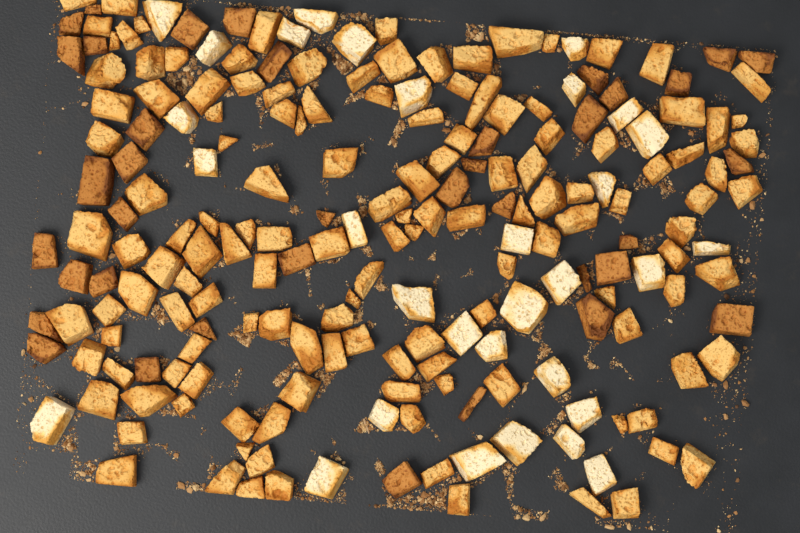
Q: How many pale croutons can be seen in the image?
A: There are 31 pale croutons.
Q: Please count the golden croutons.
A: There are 139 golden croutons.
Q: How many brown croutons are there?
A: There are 38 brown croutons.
